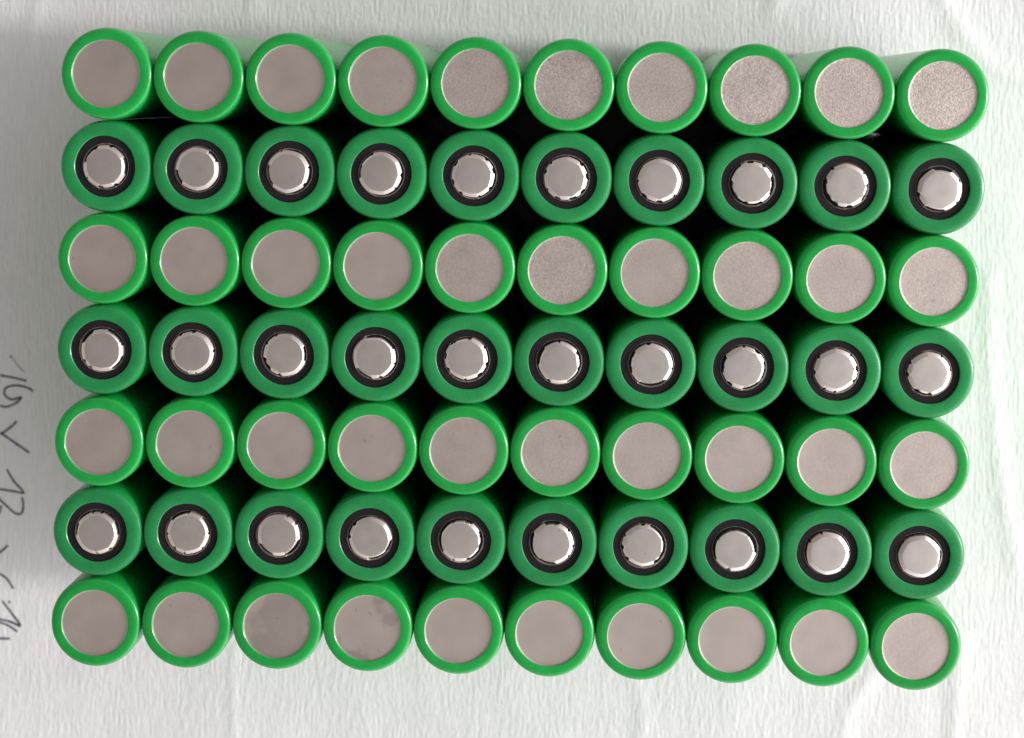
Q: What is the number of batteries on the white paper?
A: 70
